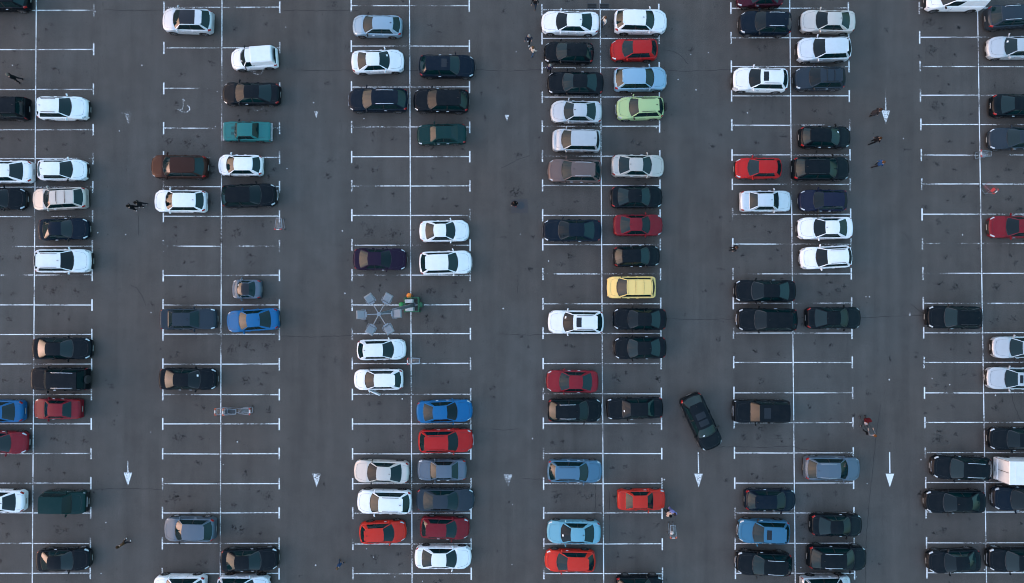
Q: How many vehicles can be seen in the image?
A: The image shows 121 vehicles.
